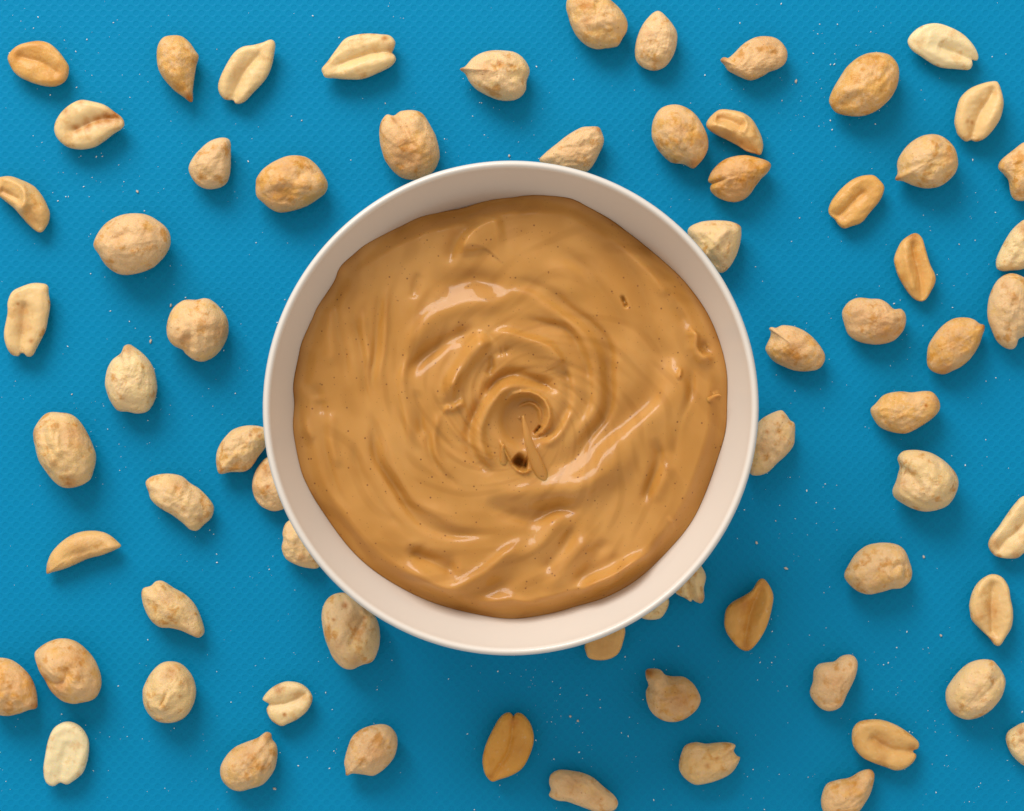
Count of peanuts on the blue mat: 68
